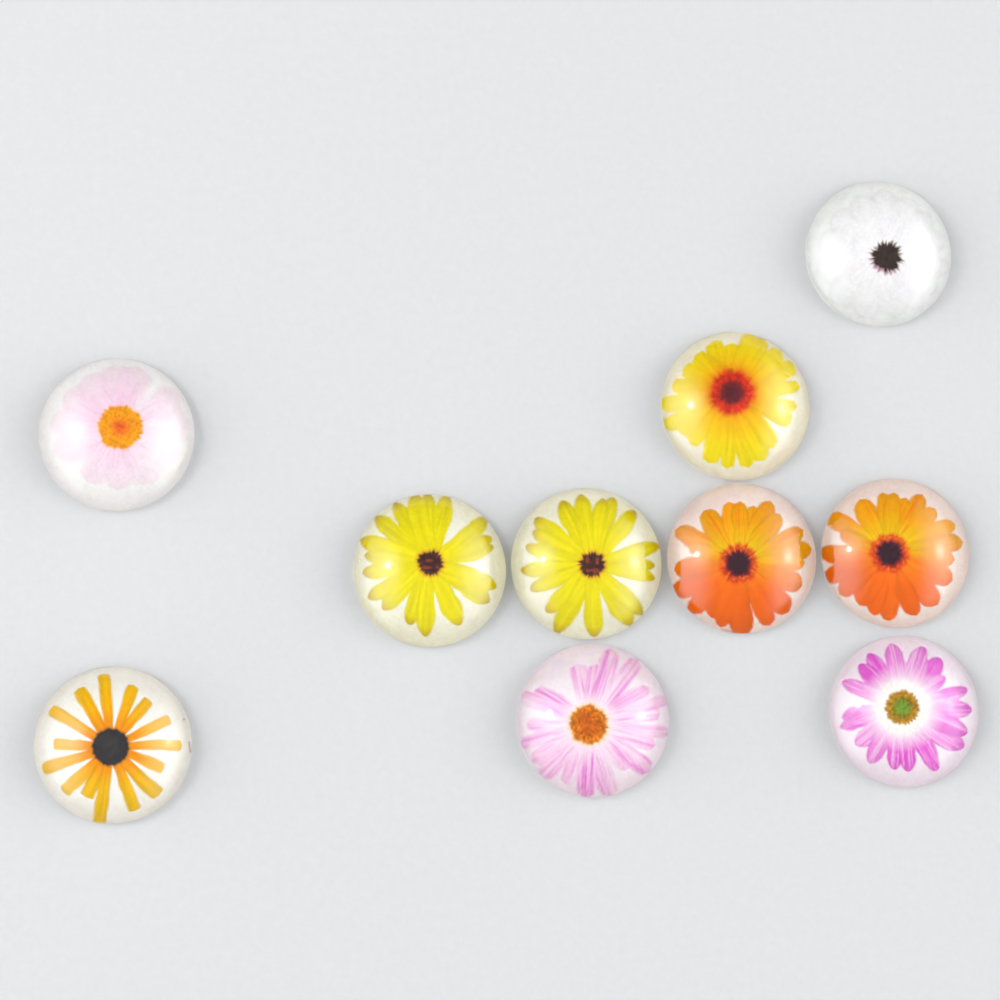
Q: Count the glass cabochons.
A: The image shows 10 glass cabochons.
